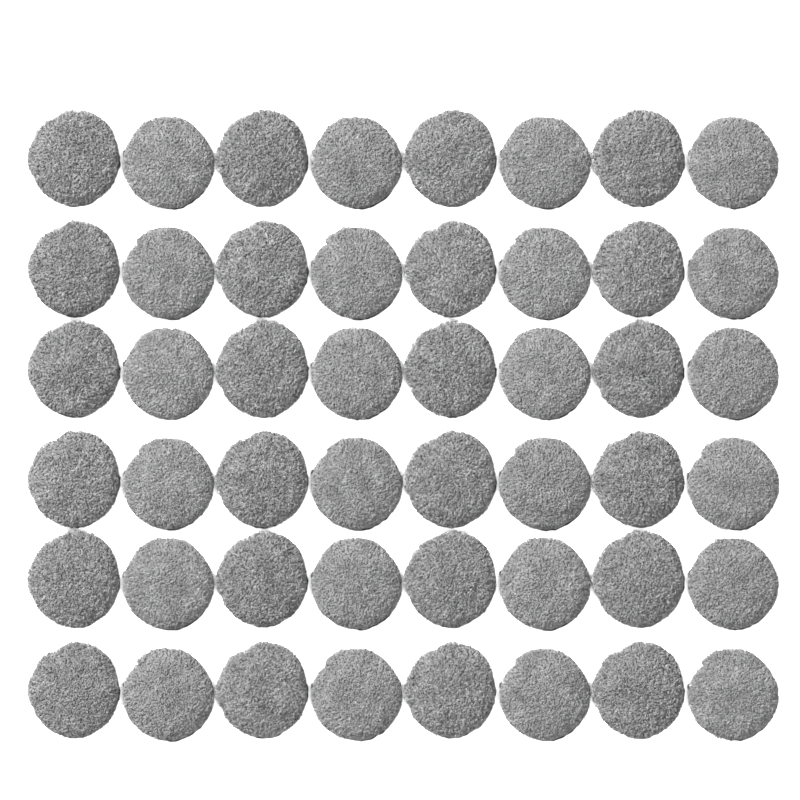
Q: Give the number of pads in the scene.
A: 48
